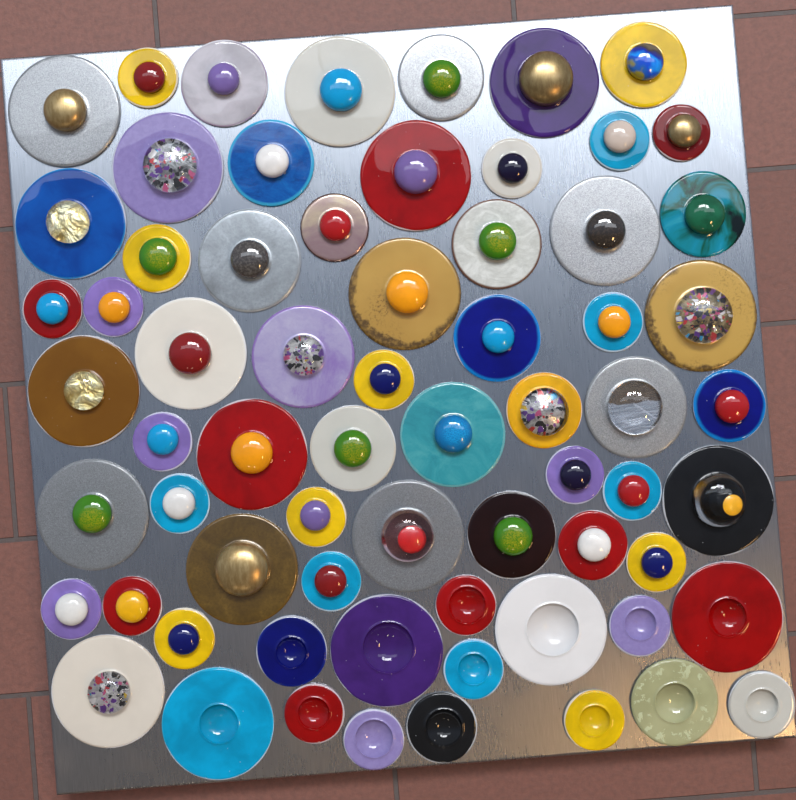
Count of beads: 53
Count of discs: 67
